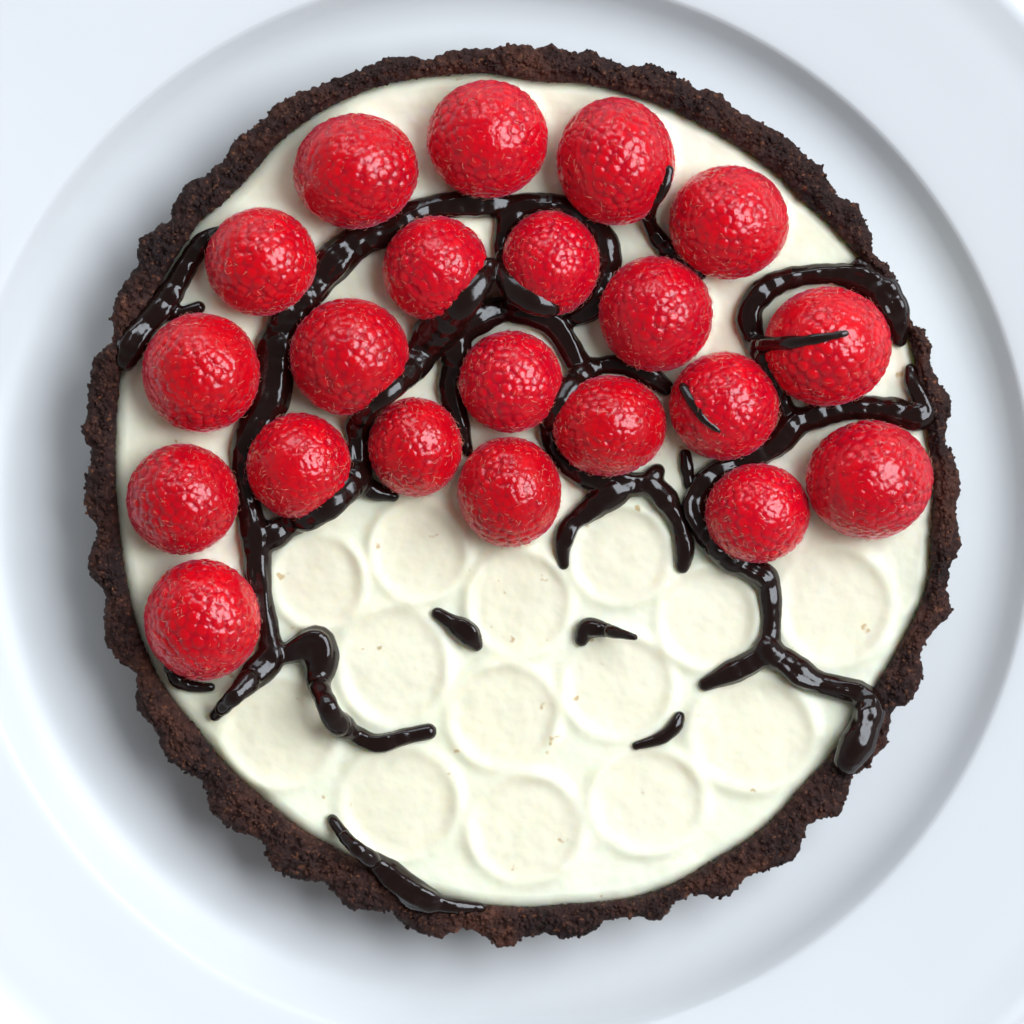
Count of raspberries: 21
